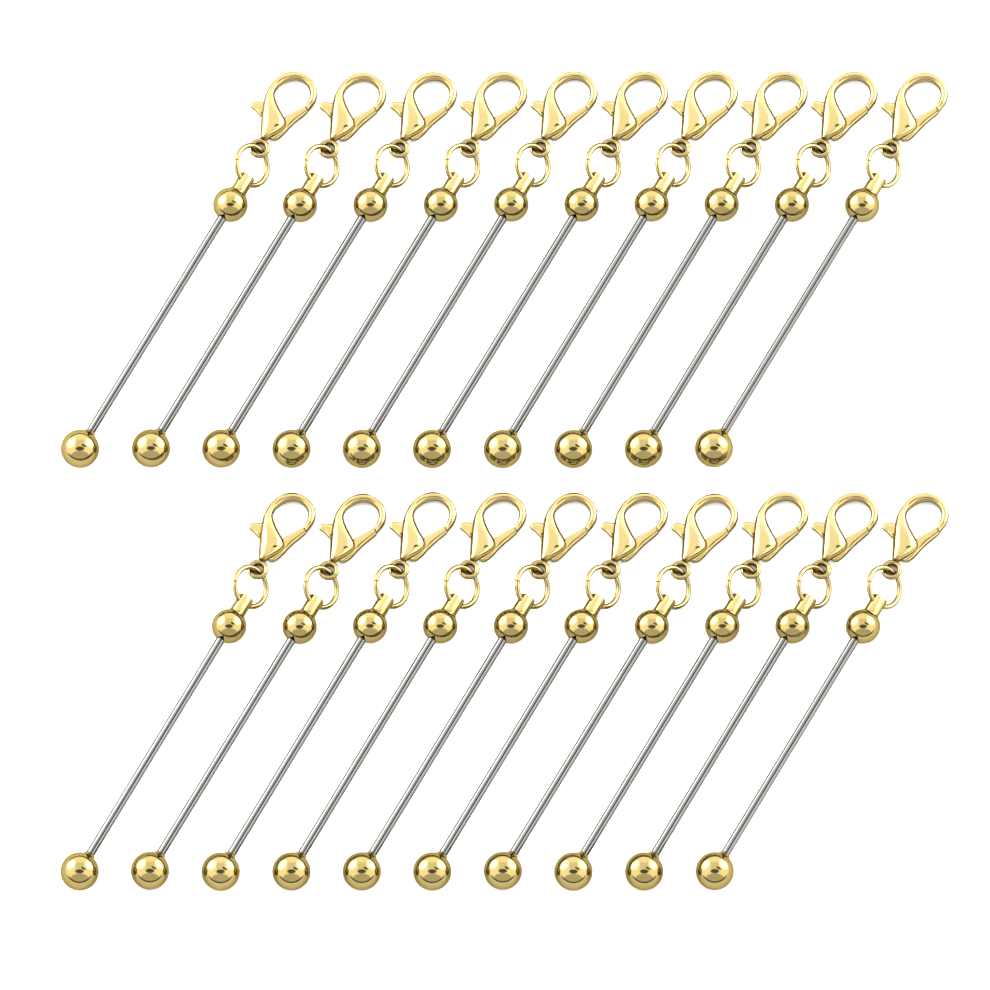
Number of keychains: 20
